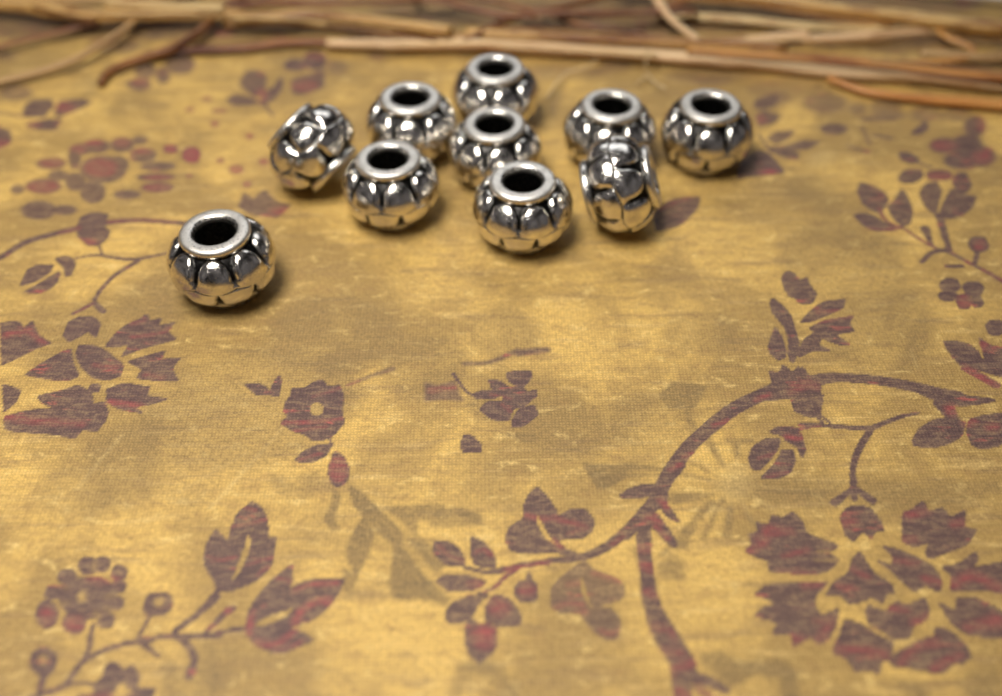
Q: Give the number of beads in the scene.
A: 10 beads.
